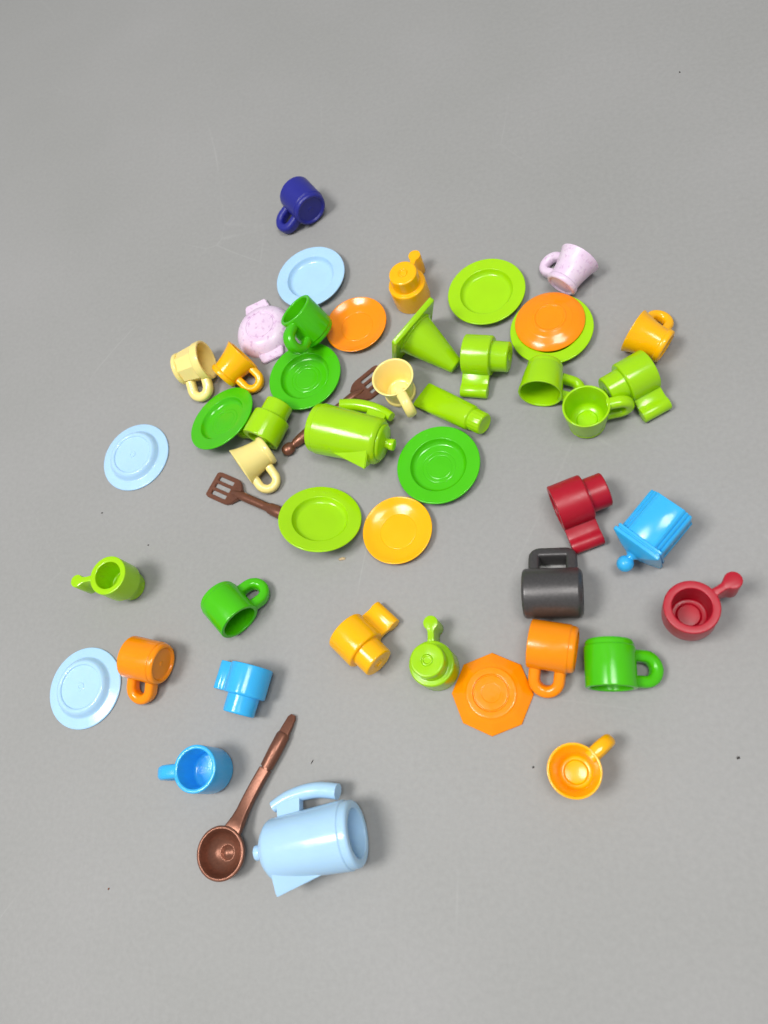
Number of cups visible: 27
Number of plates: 13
